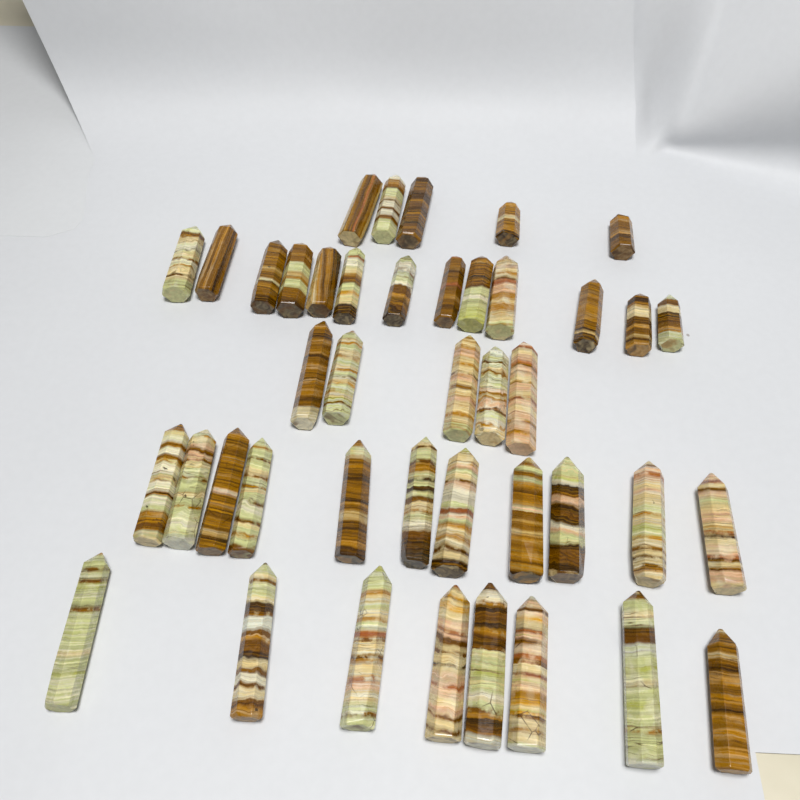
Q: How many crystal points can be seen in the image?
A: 42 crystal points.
